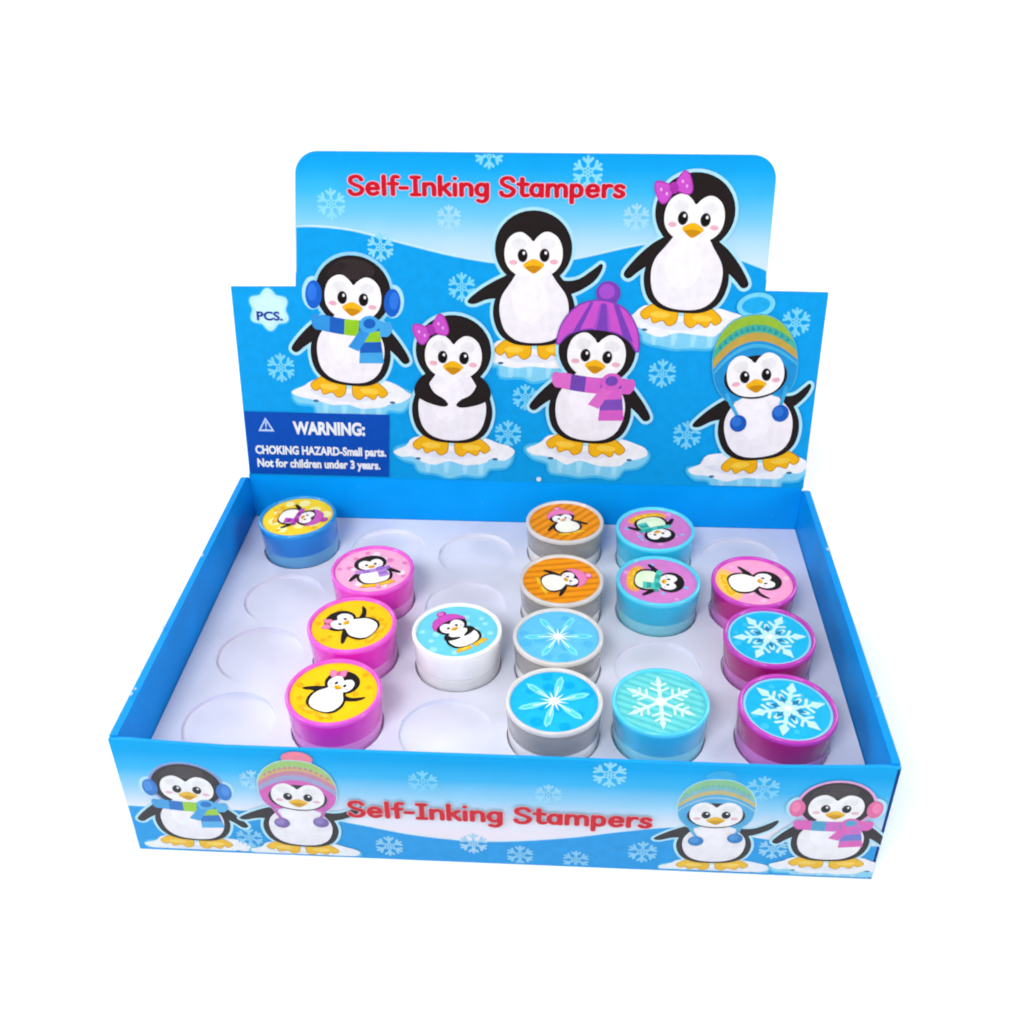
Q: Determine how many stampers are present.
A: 15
